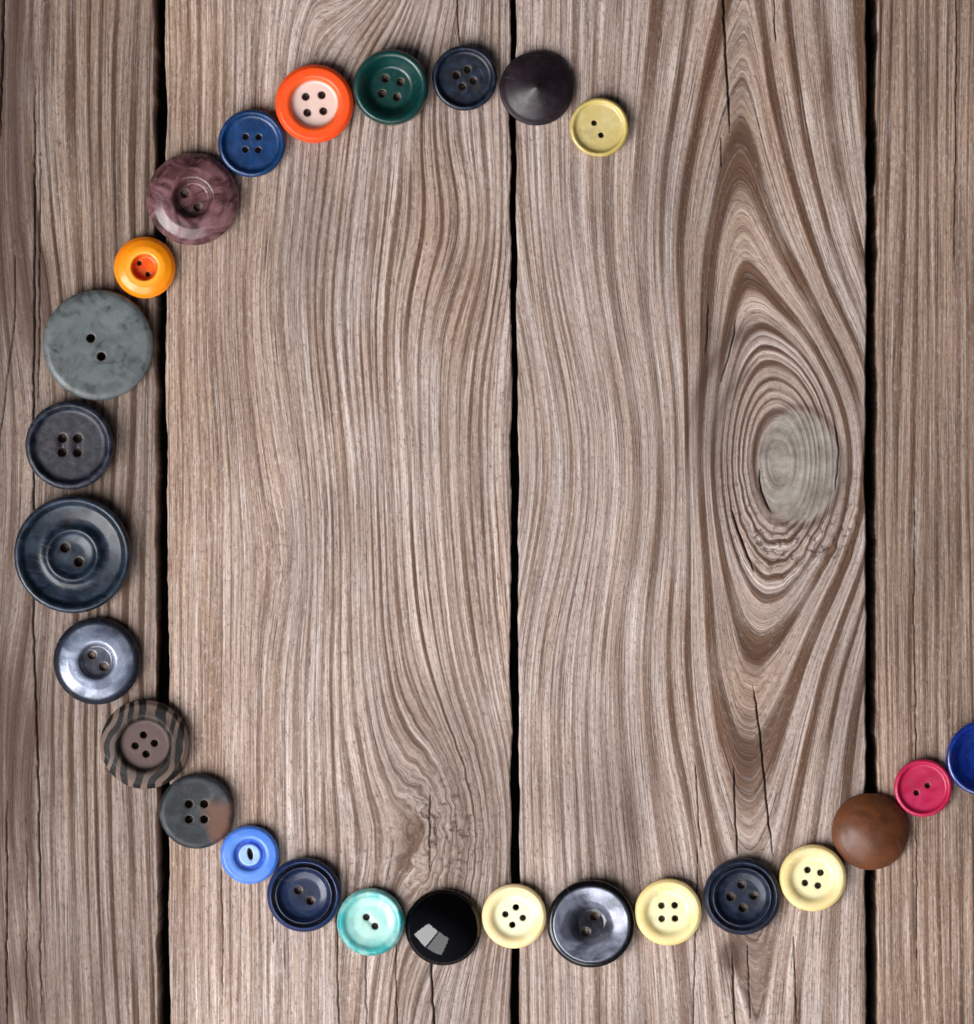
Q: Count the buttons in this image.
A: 26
